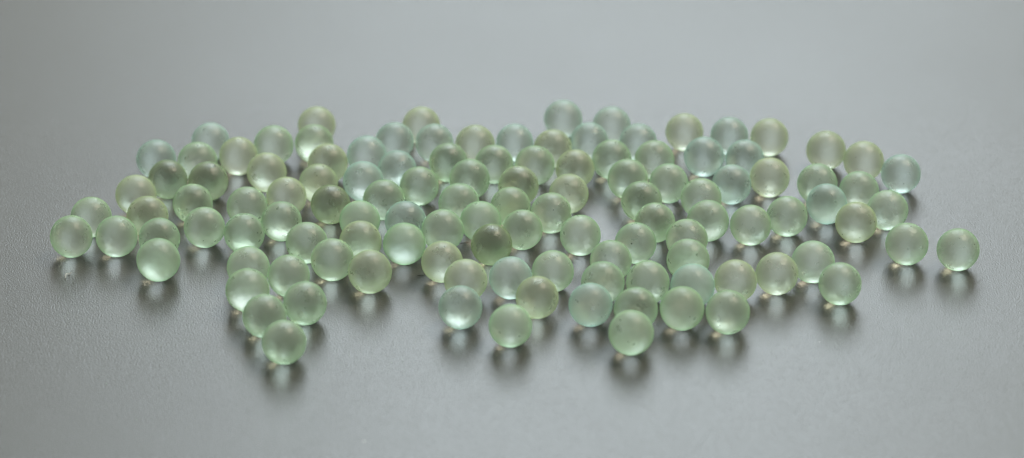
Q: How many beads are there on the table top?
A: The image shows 119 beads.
